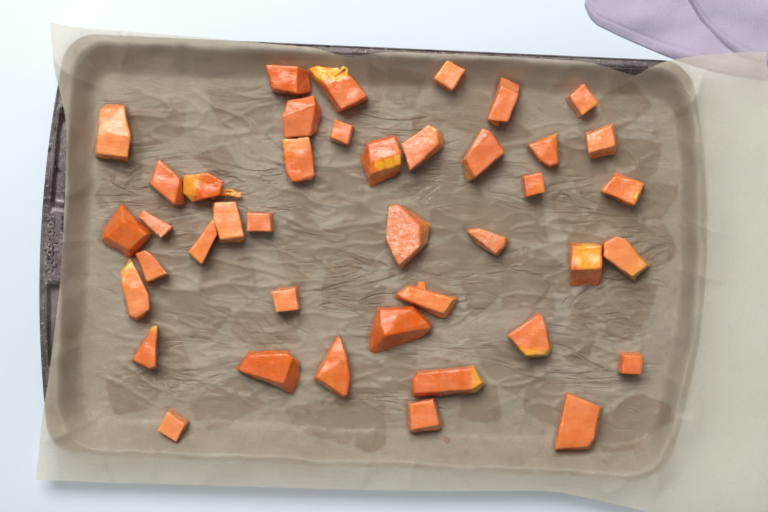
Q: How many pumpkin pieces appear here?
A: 41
